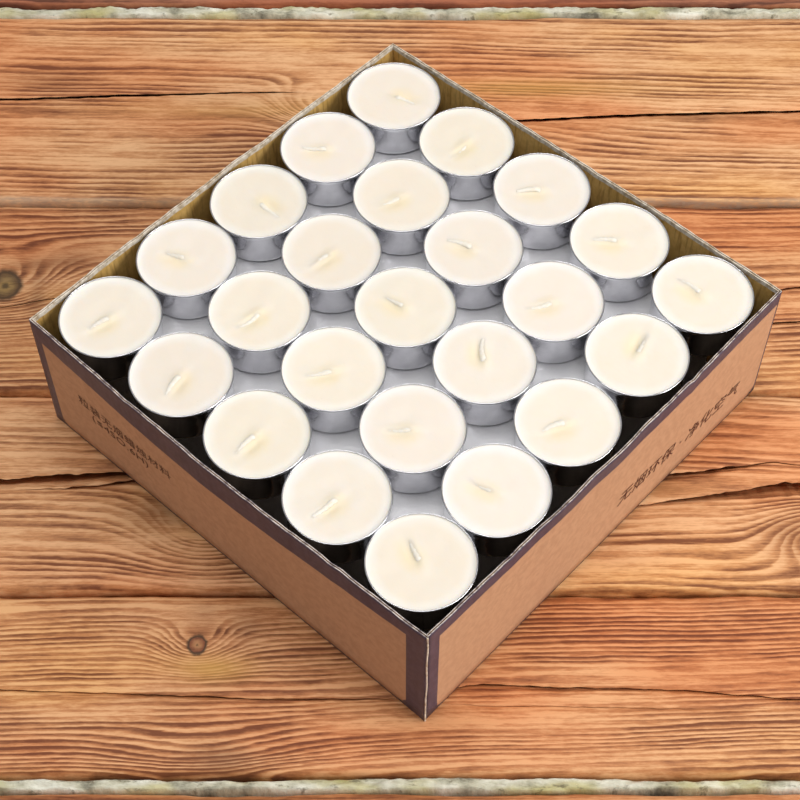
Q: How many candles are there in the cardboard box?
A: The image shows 25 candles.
